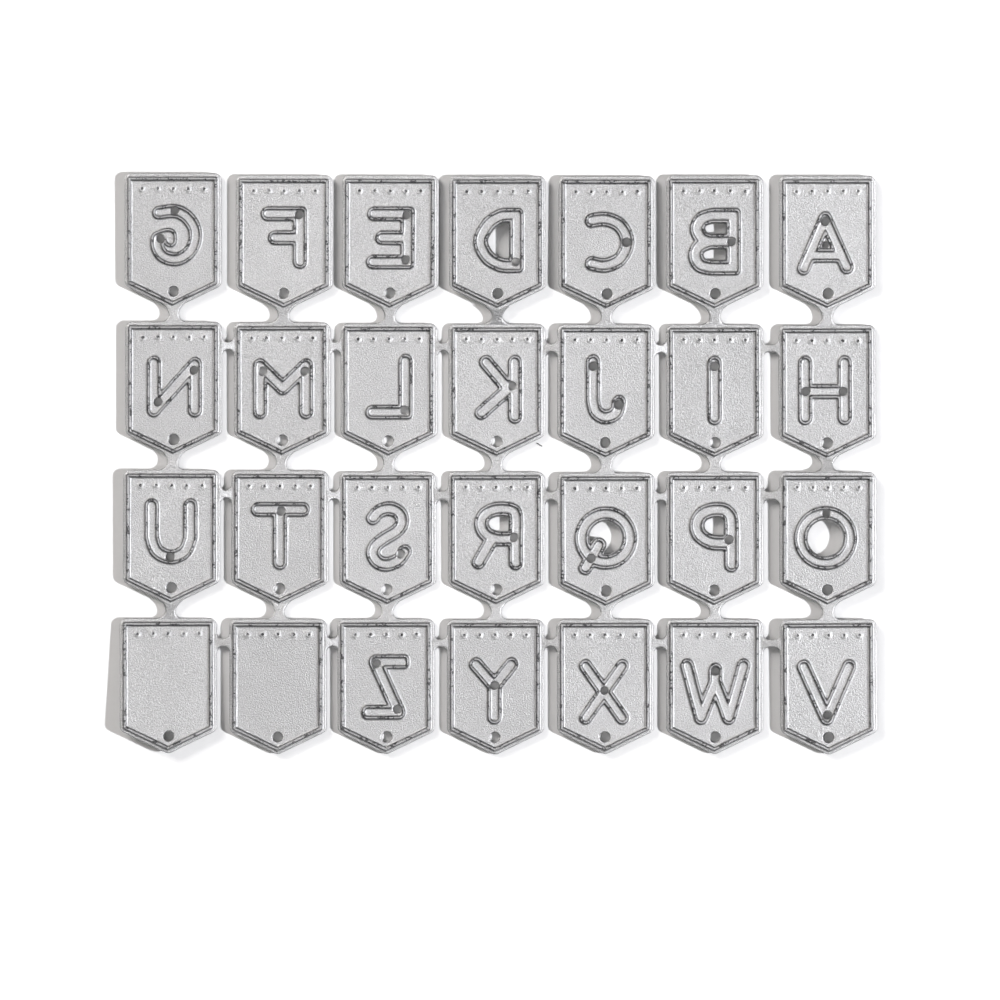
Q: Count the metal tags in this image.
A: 28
